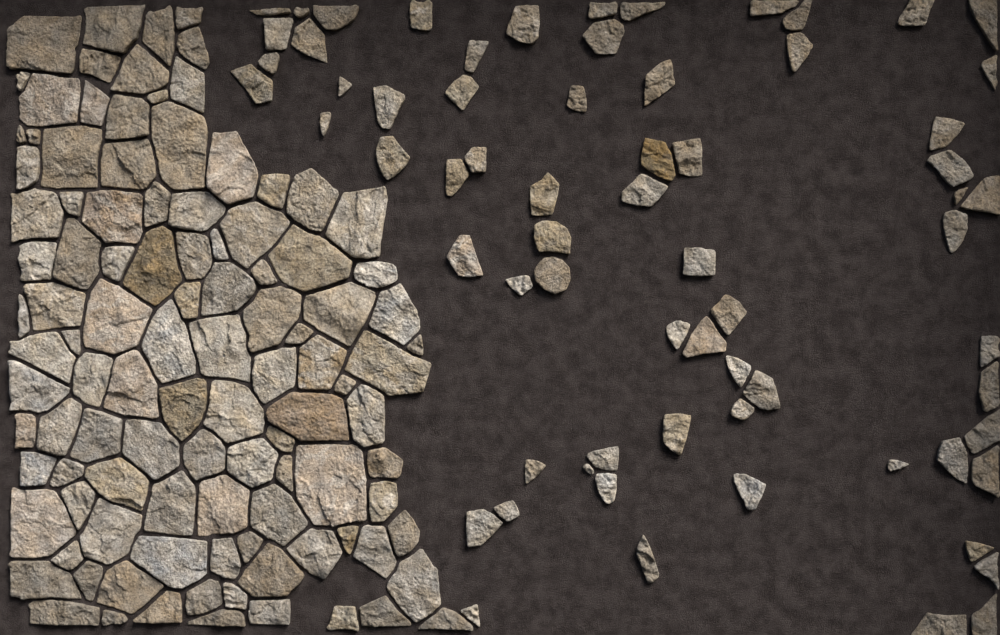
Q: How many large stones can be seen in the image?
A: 61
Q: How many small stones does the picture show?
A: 113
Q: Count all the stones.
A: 174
